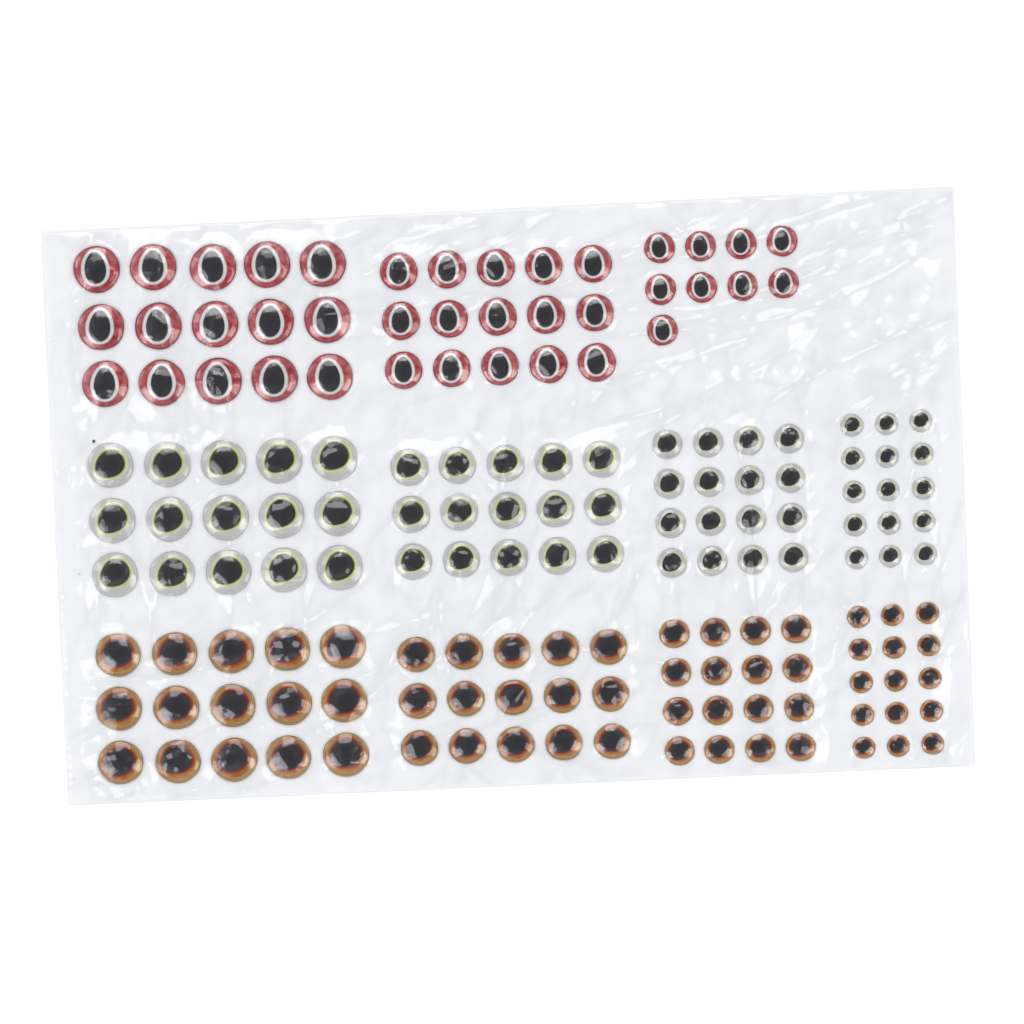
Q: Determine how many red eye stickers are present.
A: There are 39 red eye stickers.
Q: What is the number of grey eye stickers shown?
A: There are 61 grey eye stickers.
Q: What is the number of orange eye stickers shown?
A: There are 61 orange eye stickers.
